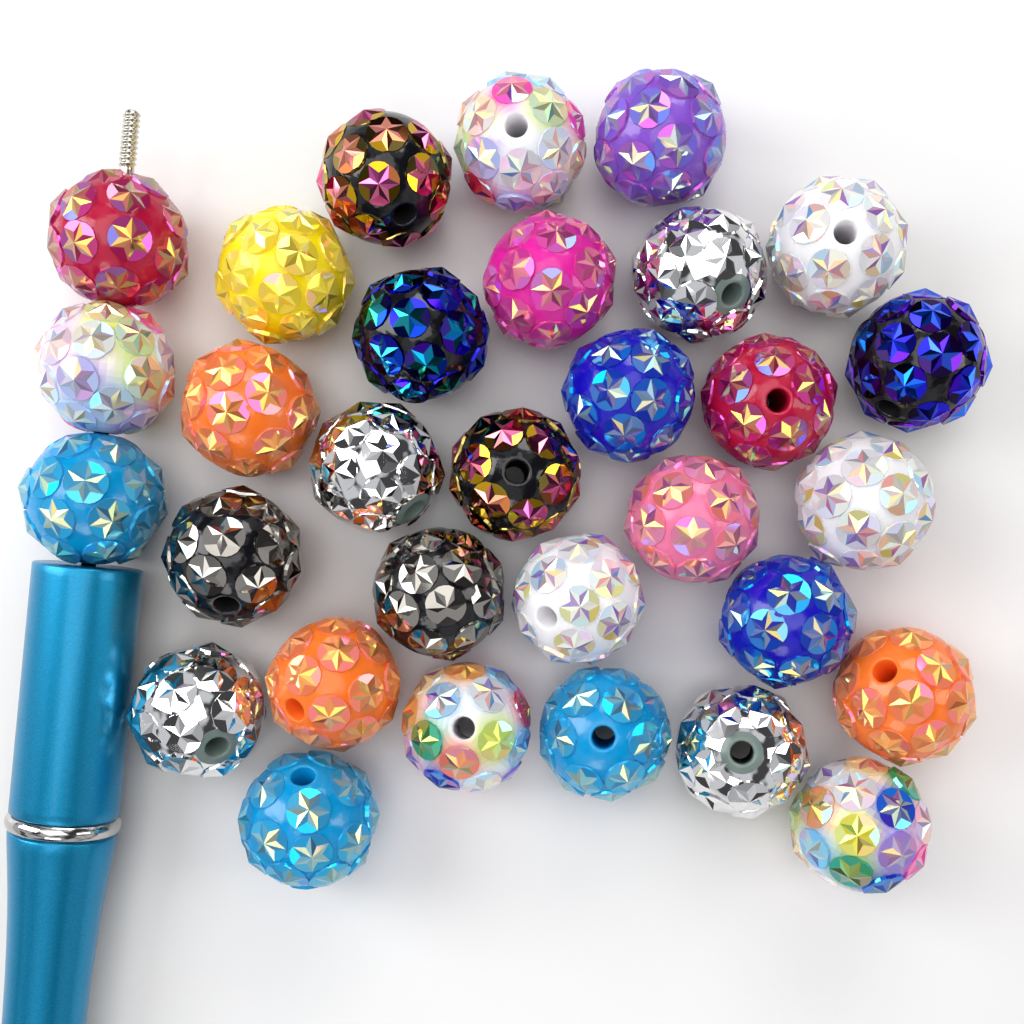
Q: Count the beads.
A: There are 31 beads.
